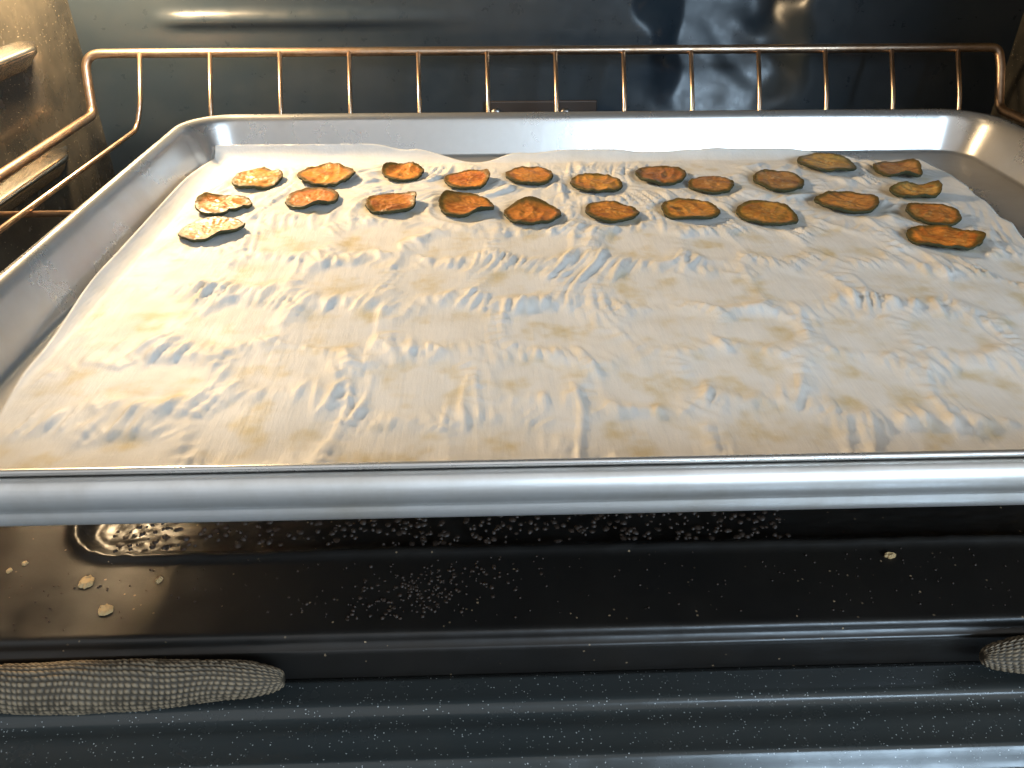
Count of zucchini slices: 24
